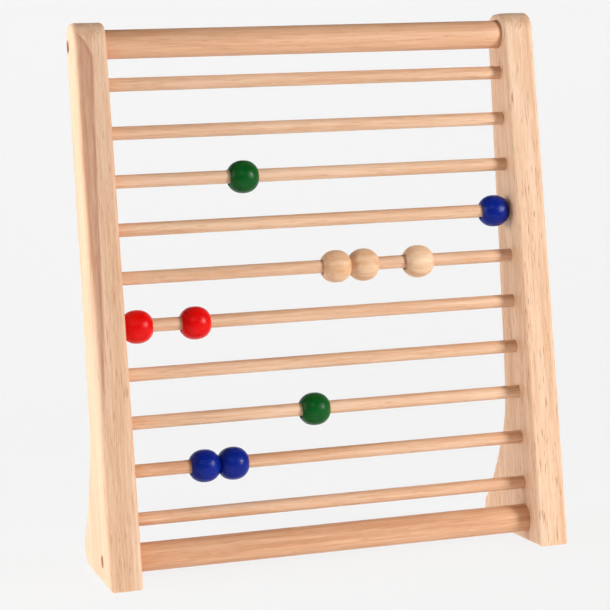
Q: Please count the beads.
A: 10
